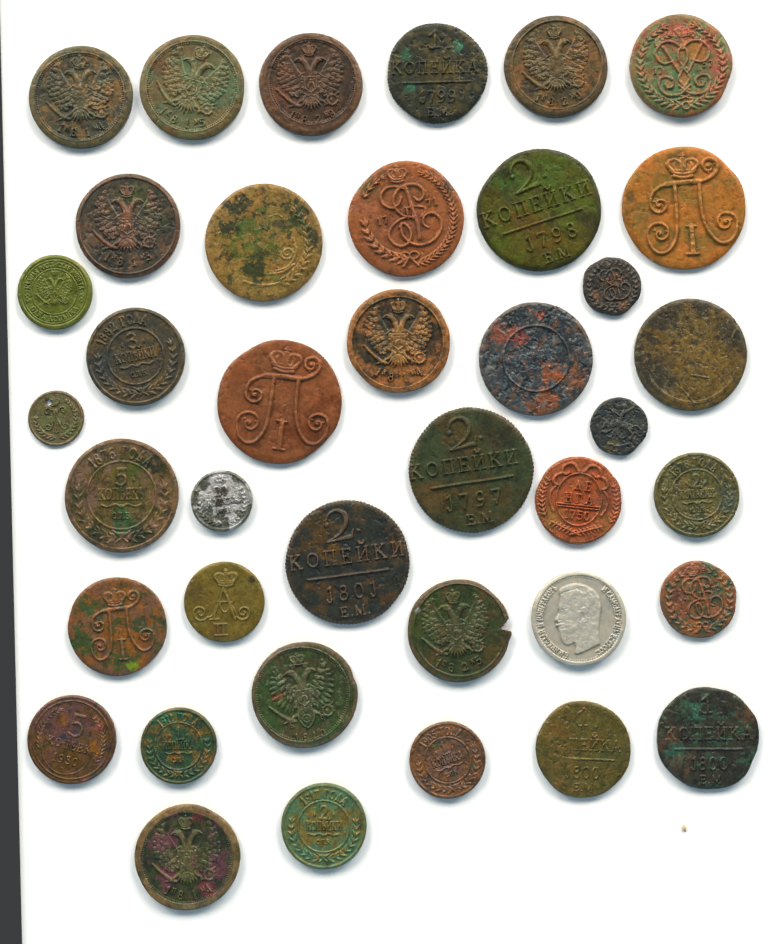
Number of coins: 39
